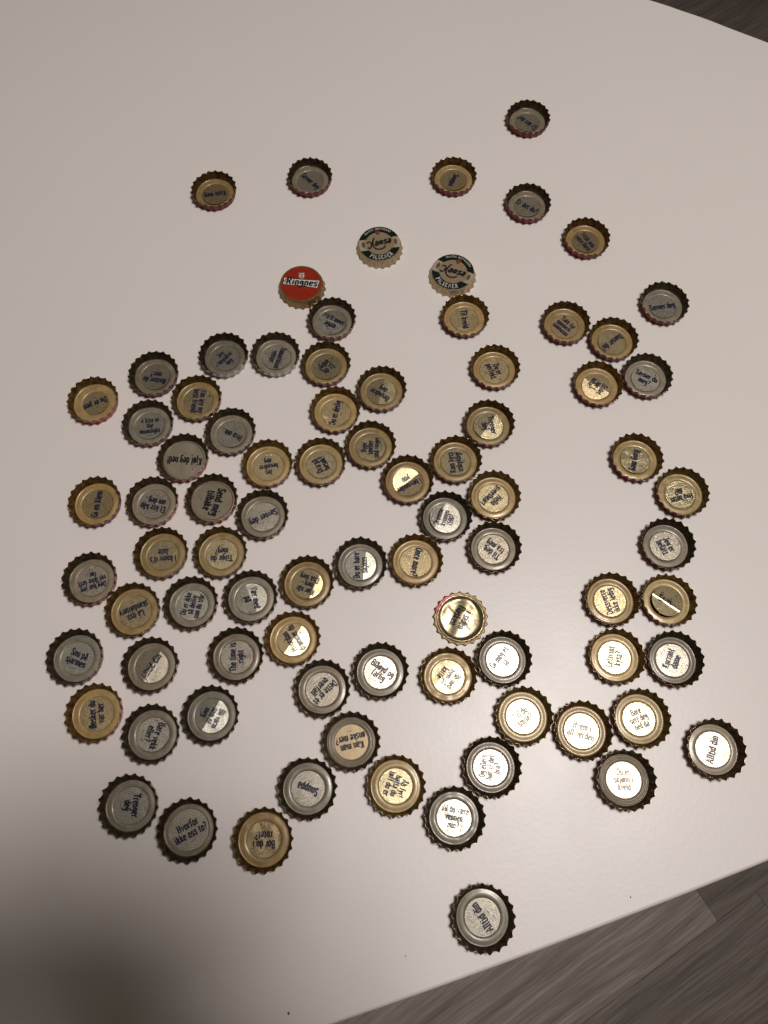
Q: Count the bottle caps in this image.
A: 83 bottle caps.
